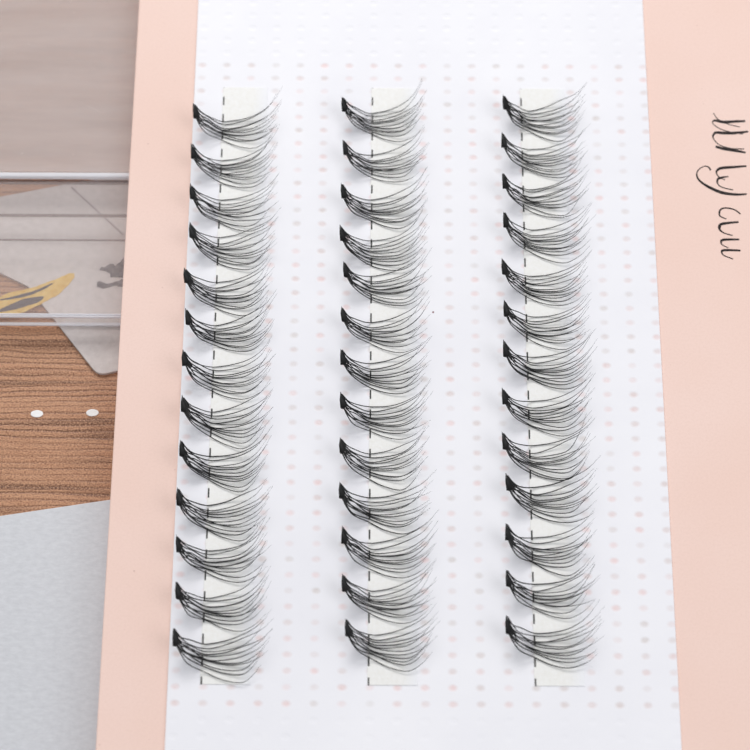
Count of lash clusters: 39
